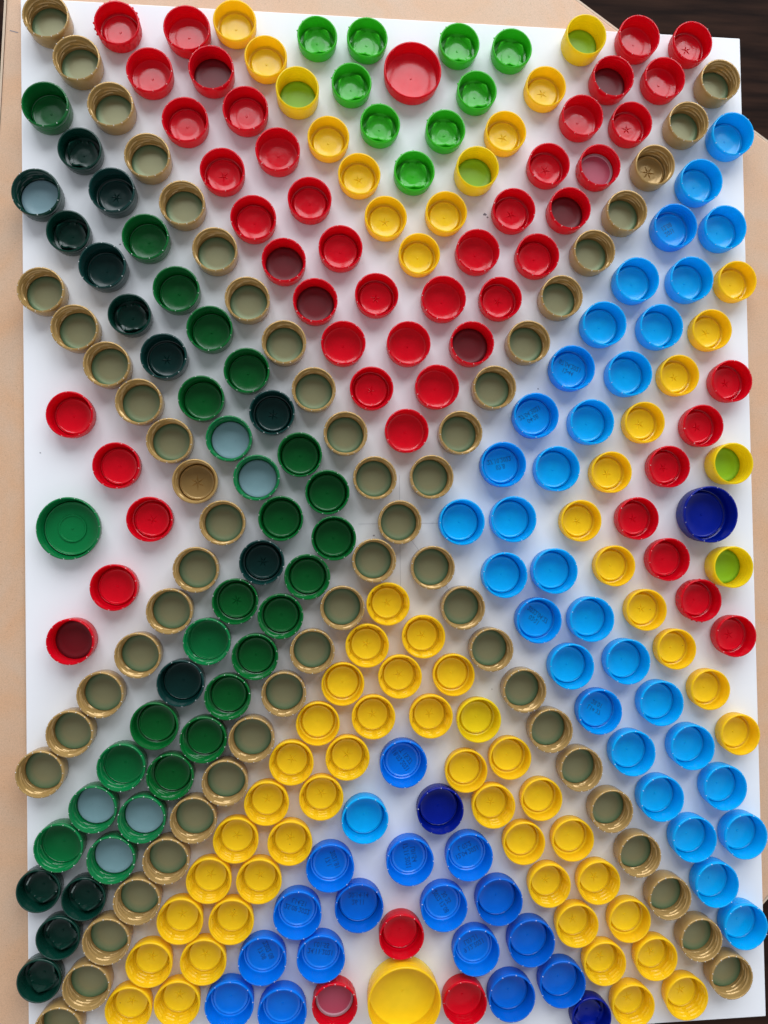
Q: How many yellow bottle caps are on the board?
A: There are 64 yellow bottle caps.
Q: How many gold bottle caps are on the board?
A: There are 58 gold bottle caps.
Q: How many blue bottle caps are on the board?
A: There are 52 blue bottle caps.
